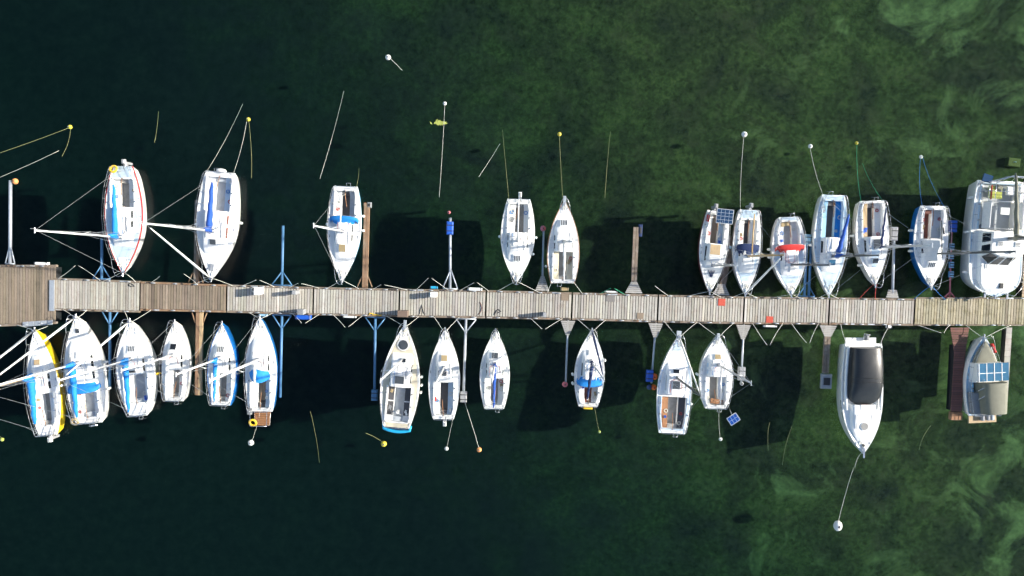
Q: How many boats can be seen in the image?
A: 26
